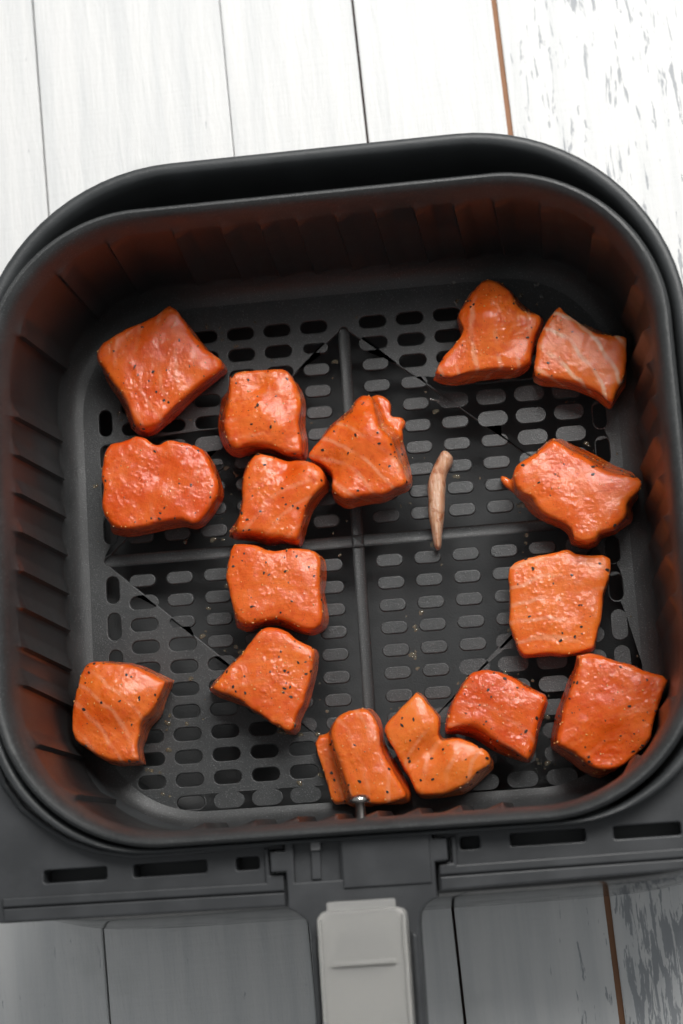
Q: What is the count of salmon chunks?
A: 16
